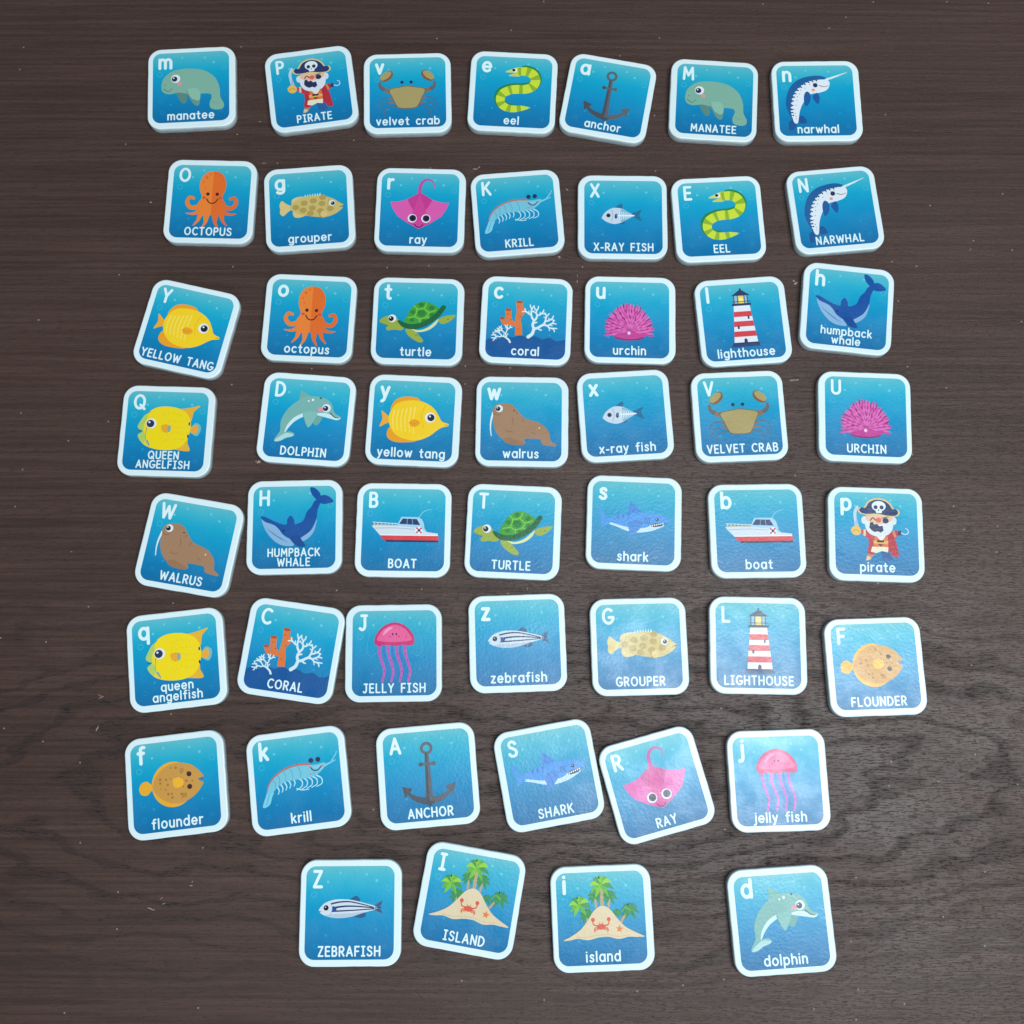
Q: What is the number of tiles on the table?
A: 52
